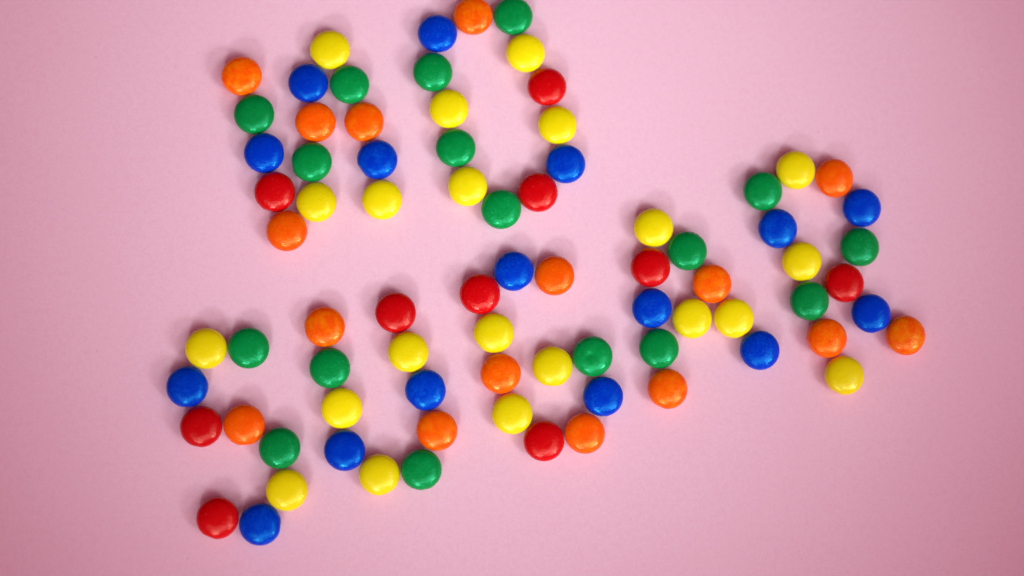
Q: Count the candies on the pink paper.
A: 80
